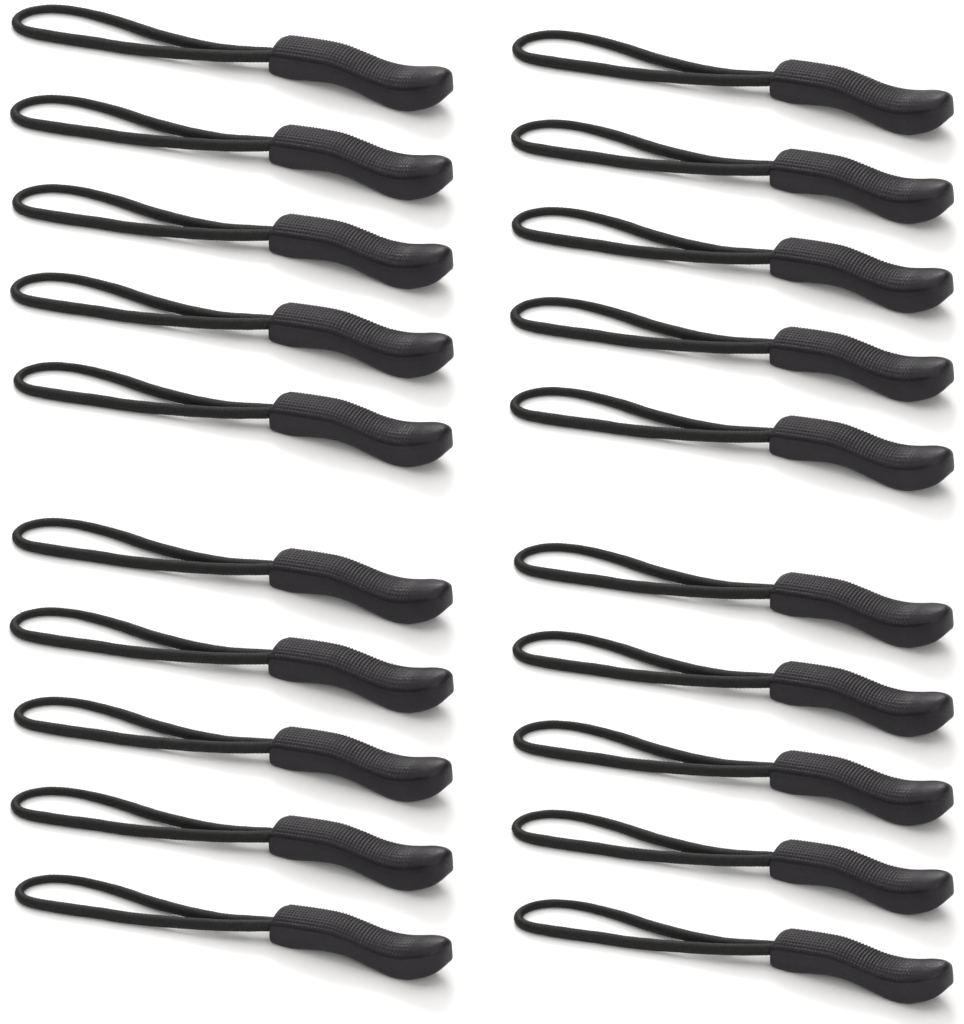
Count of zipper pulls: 20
